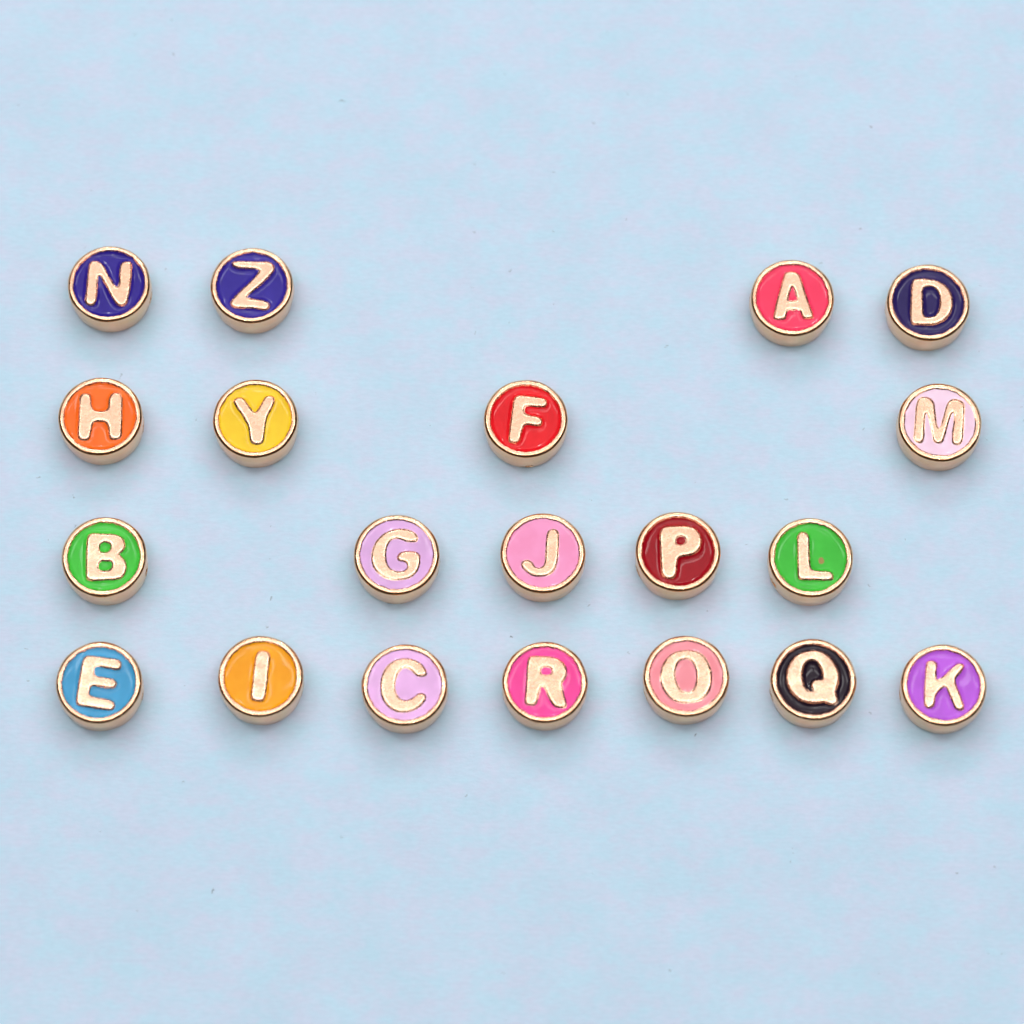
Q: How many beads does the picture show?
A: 20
